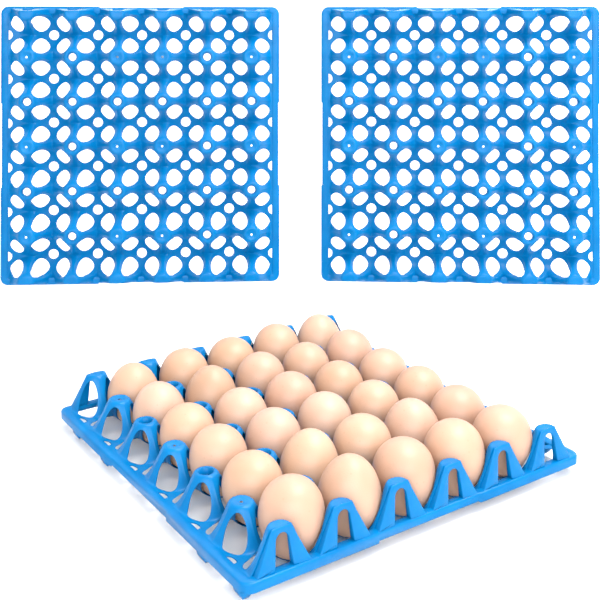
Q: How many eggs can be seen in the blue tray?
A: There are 30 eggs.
